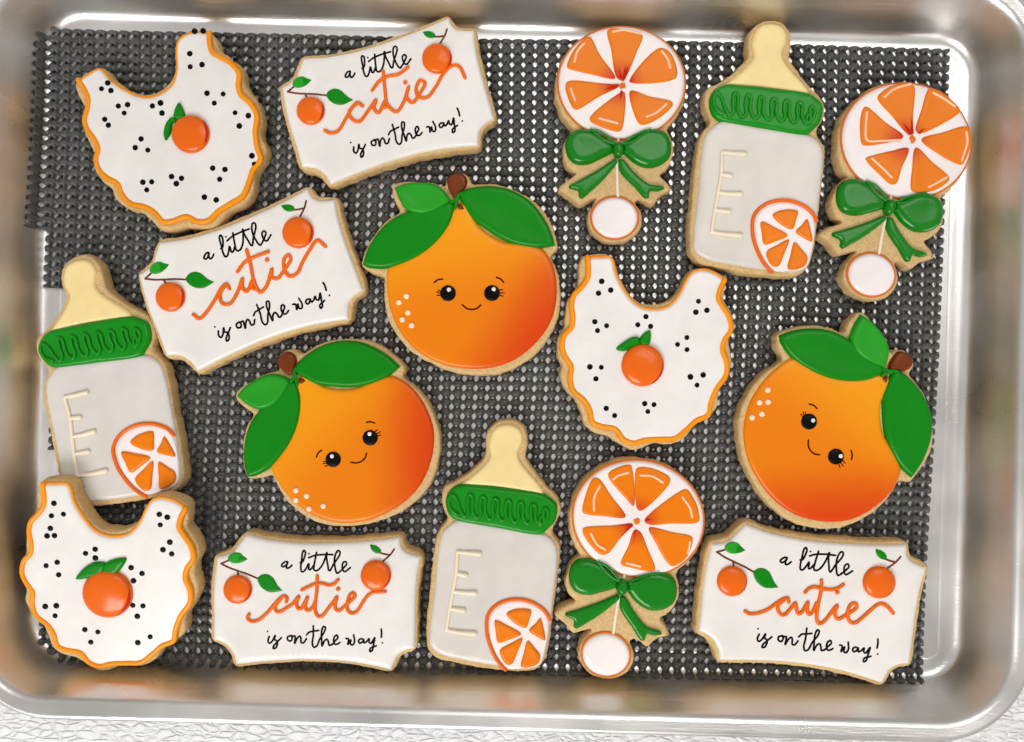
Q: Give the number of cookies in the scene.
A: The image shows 16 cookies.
